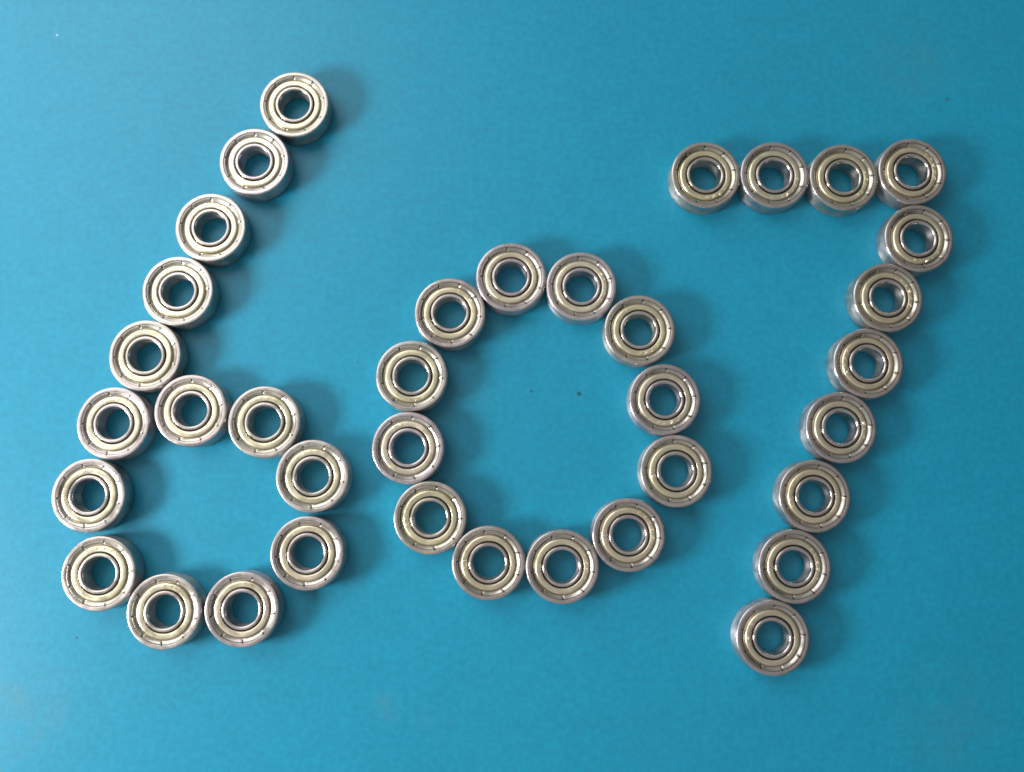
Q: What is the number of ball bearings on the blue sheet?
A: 37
